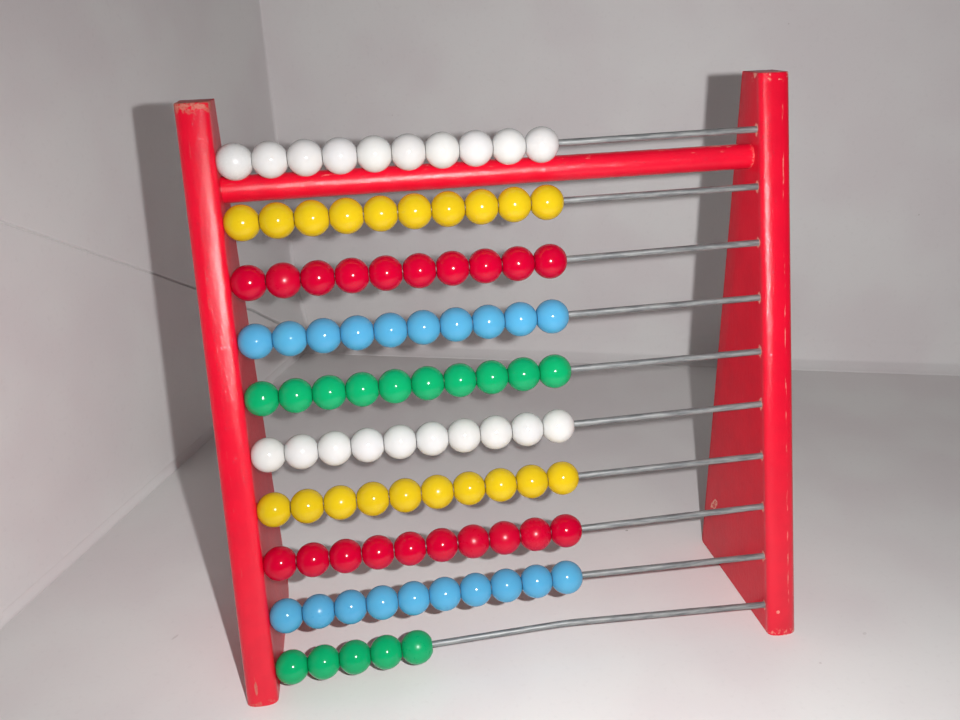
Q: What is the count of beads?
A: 95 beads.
